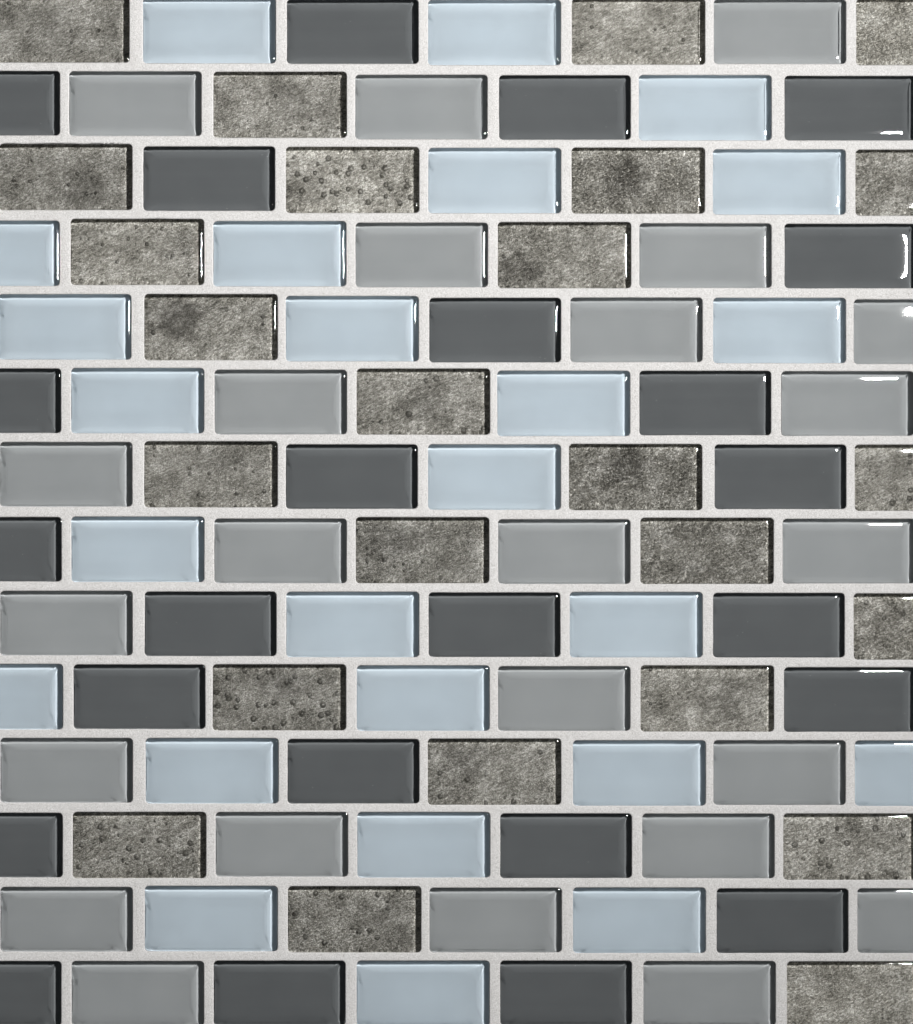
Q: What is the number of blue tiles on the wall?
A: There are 25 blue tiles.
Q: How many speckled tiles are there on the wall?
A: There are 25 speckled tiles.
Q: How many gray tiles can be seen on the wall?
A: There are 24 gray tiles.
